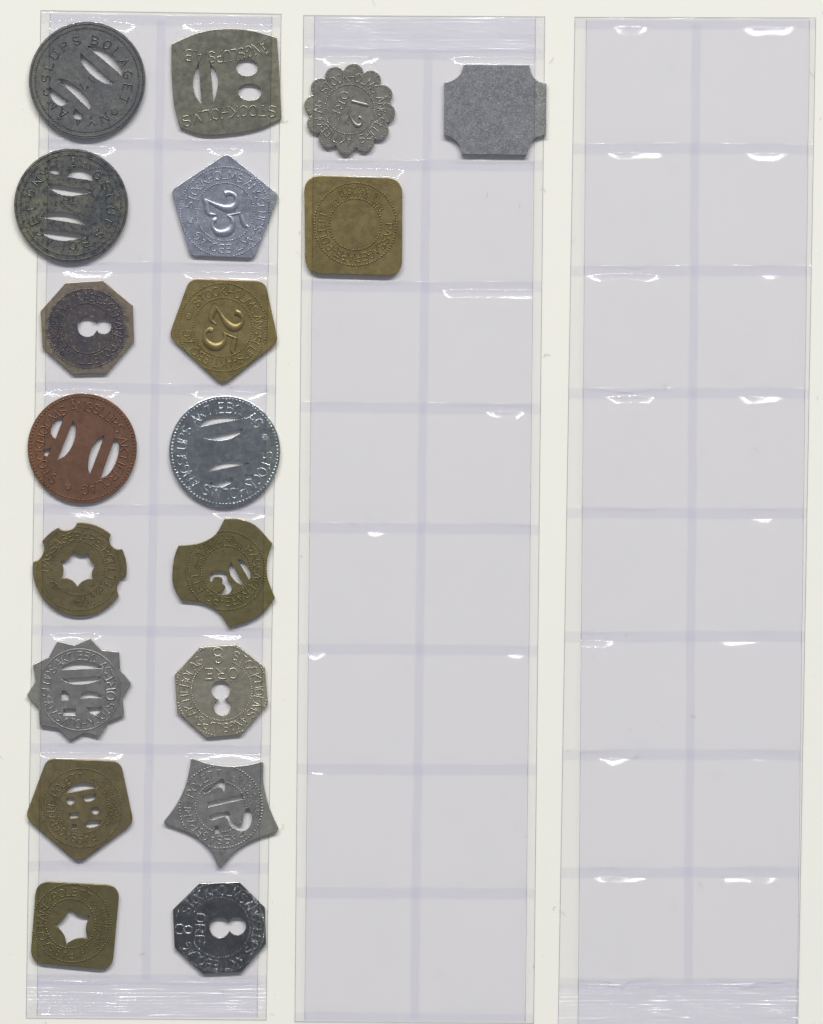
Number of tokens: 19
